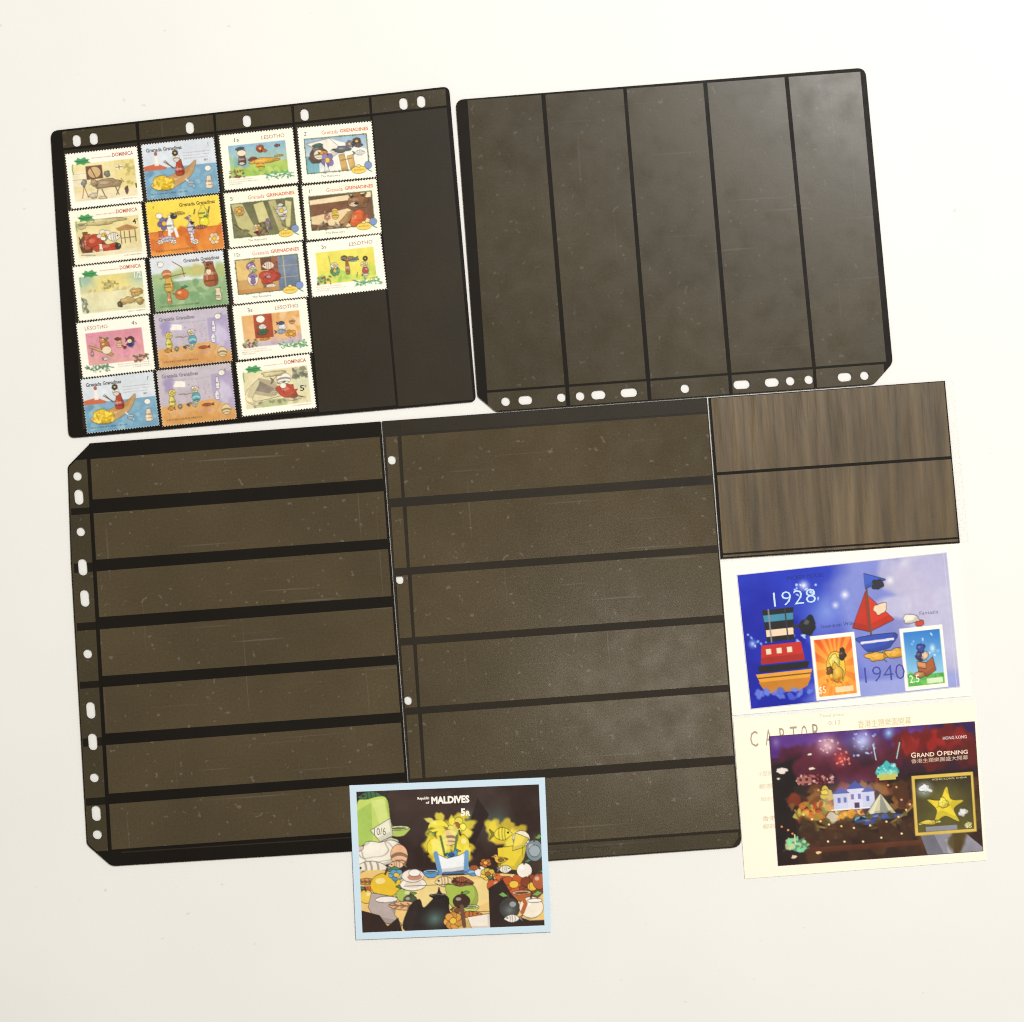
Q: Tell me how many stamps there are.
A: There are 18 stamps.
